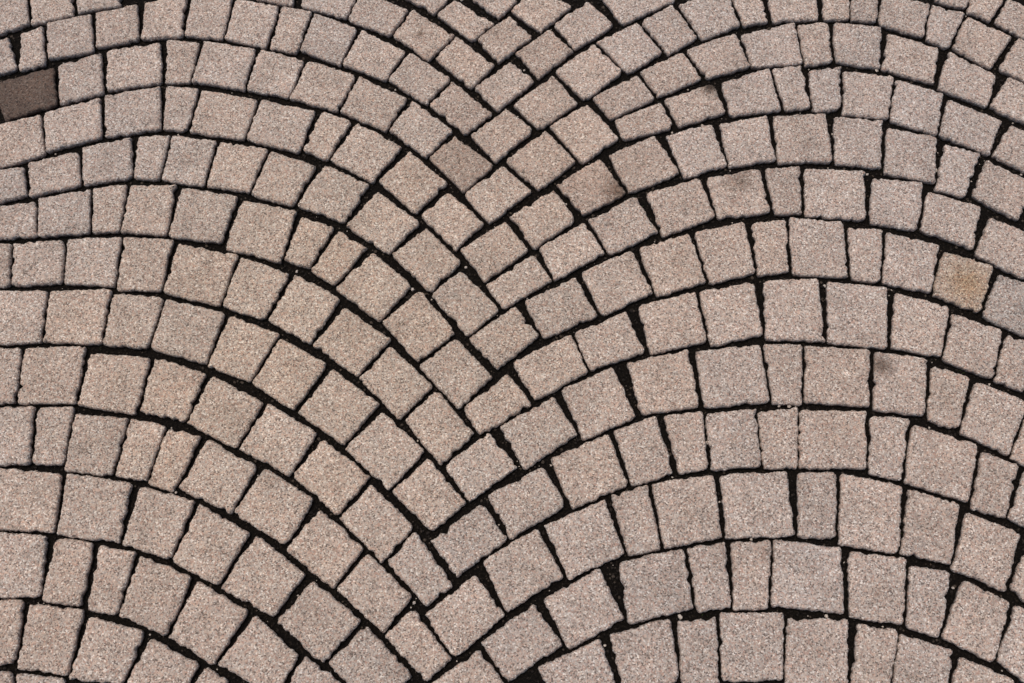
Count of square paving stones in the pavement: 200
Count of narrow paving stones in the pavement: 63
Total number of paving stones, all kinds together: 263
